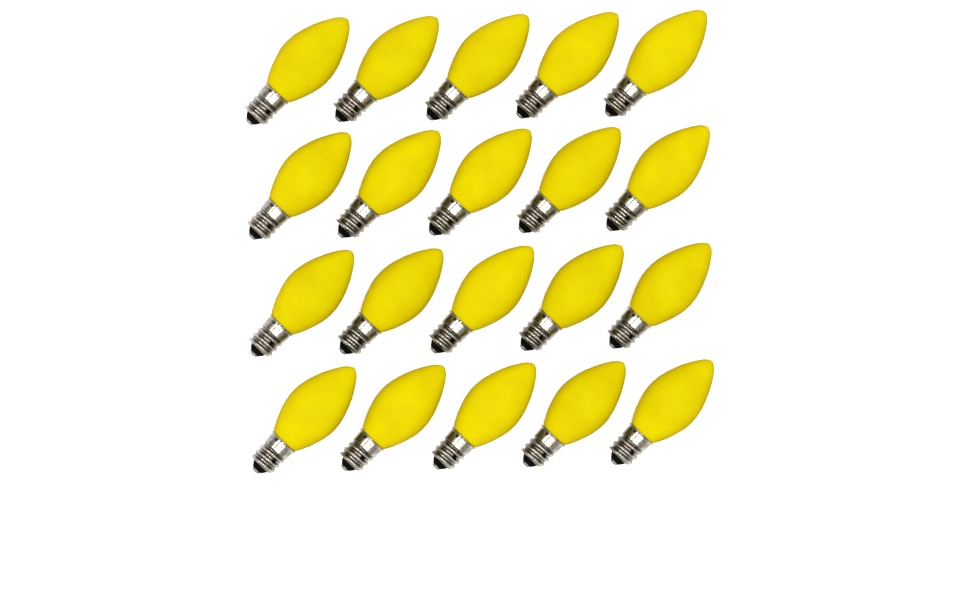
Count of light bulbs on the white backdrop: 20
